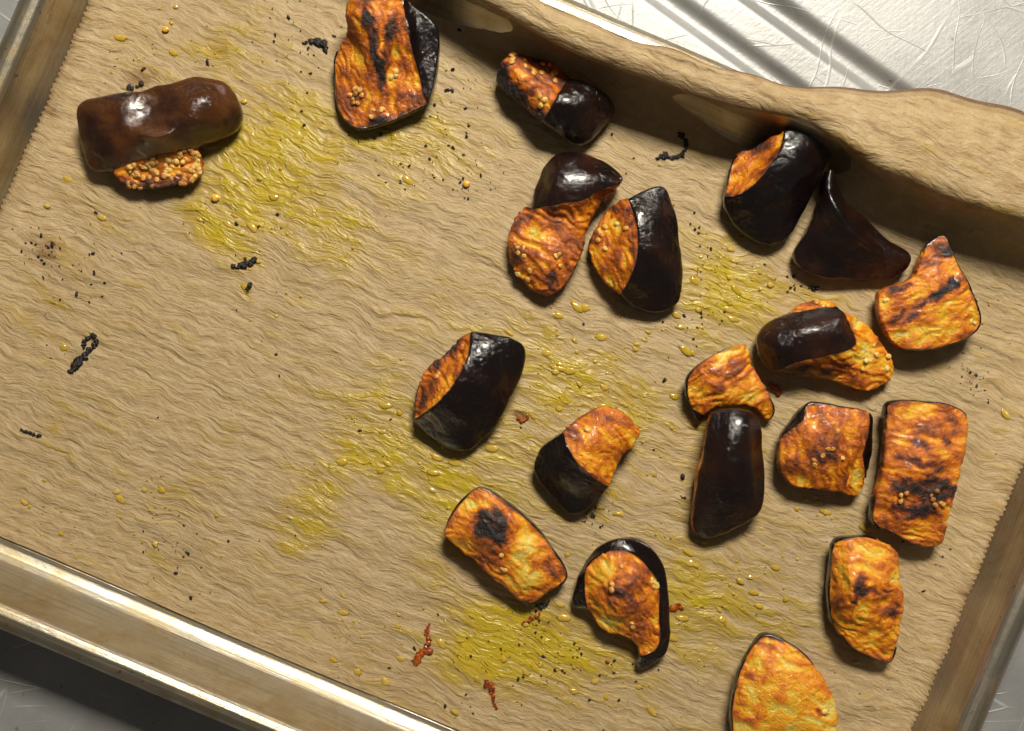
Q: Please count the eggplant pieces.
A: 19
